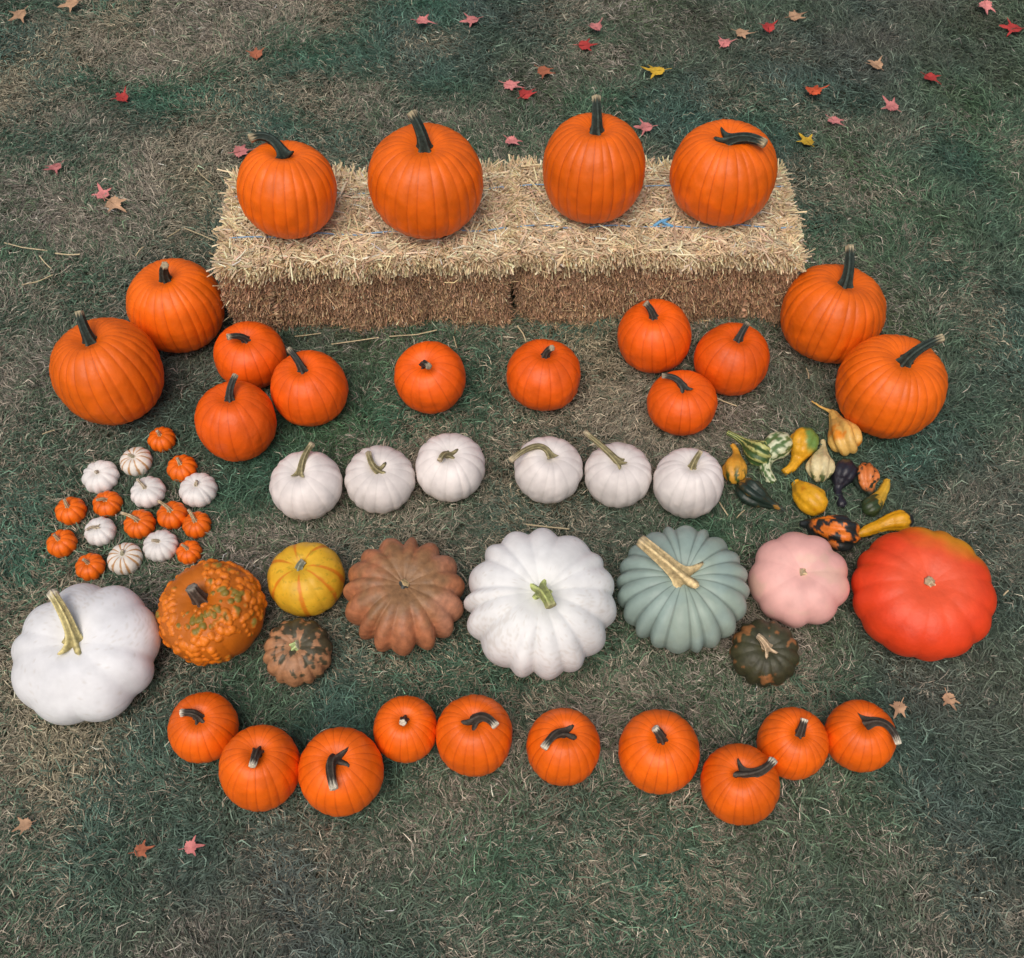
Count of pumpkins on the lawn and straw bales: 59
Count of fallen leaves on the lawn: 35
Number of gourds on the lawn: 13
